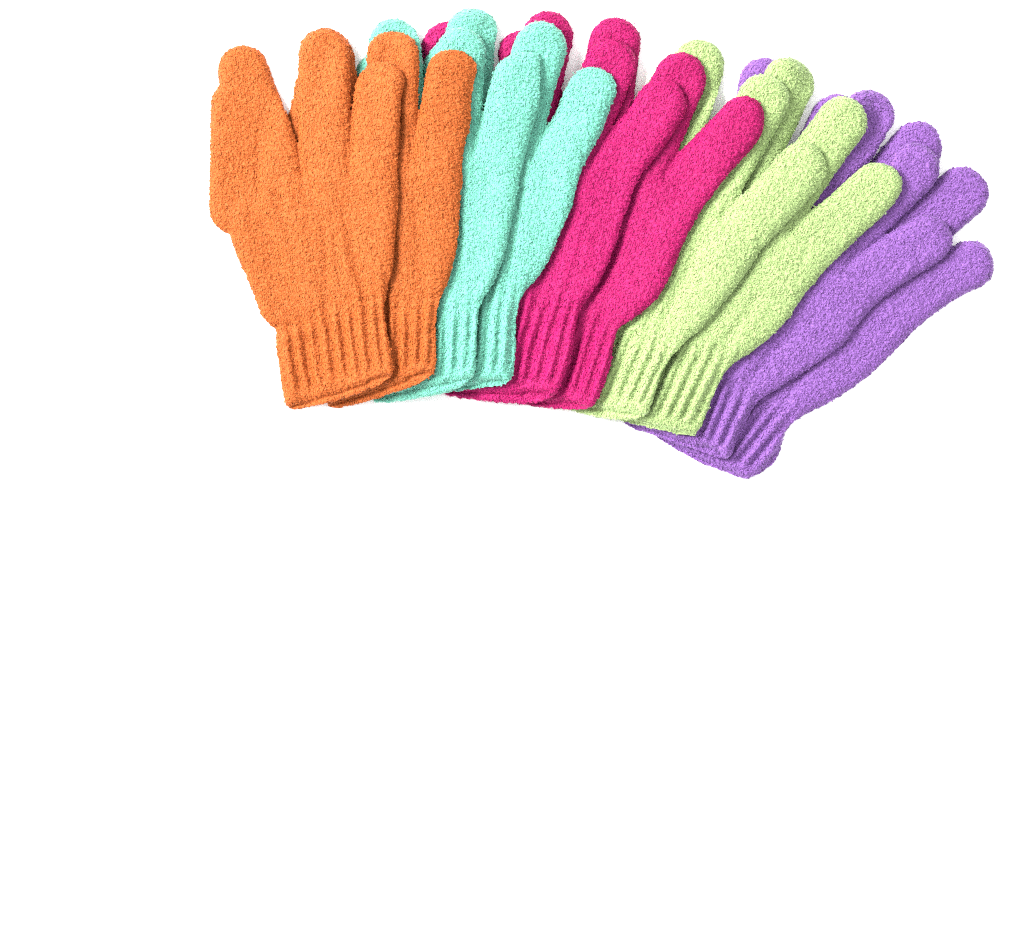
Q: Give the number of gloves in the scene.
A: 10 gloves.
